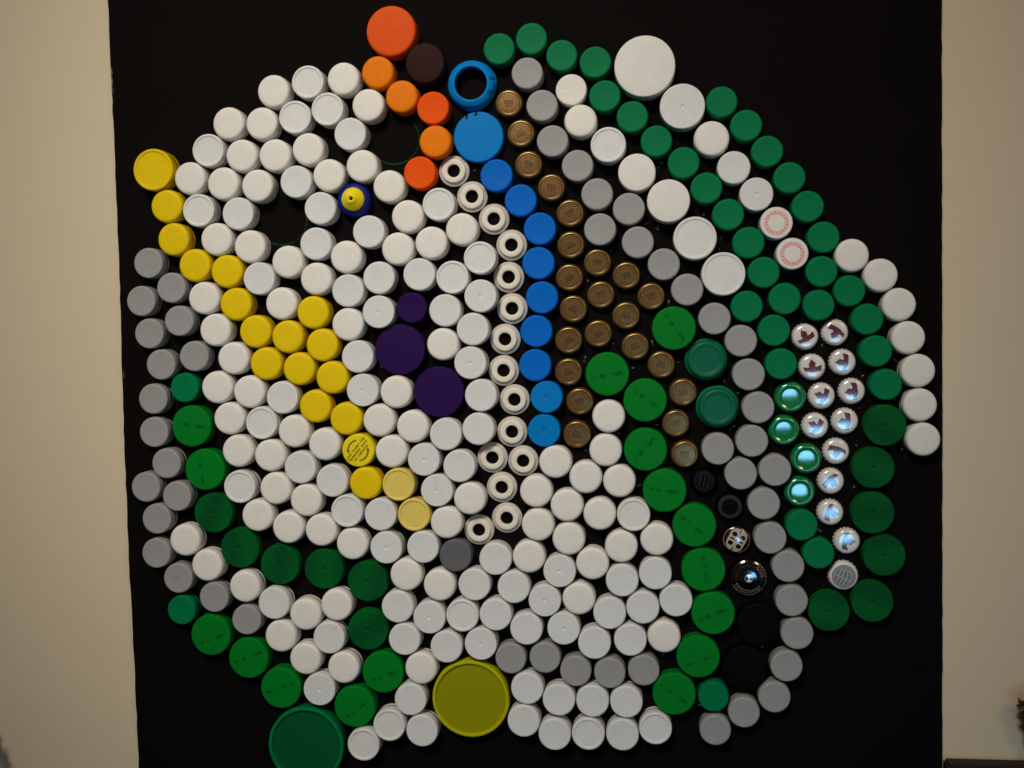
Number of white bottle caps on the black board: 187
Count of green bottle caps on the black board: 69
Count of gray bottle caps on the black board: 50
